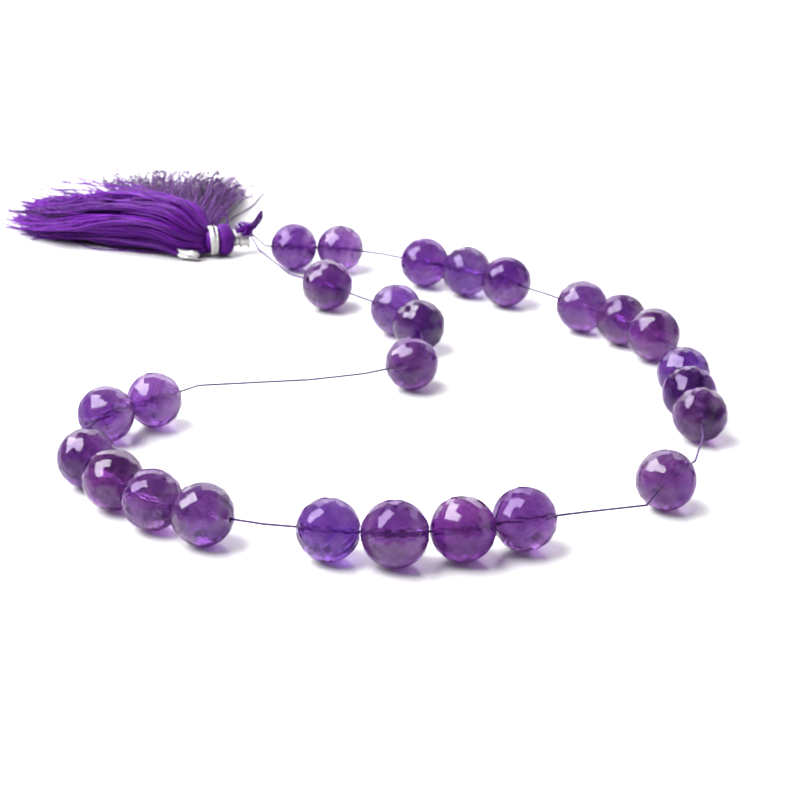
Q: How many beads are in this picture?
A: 26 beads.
